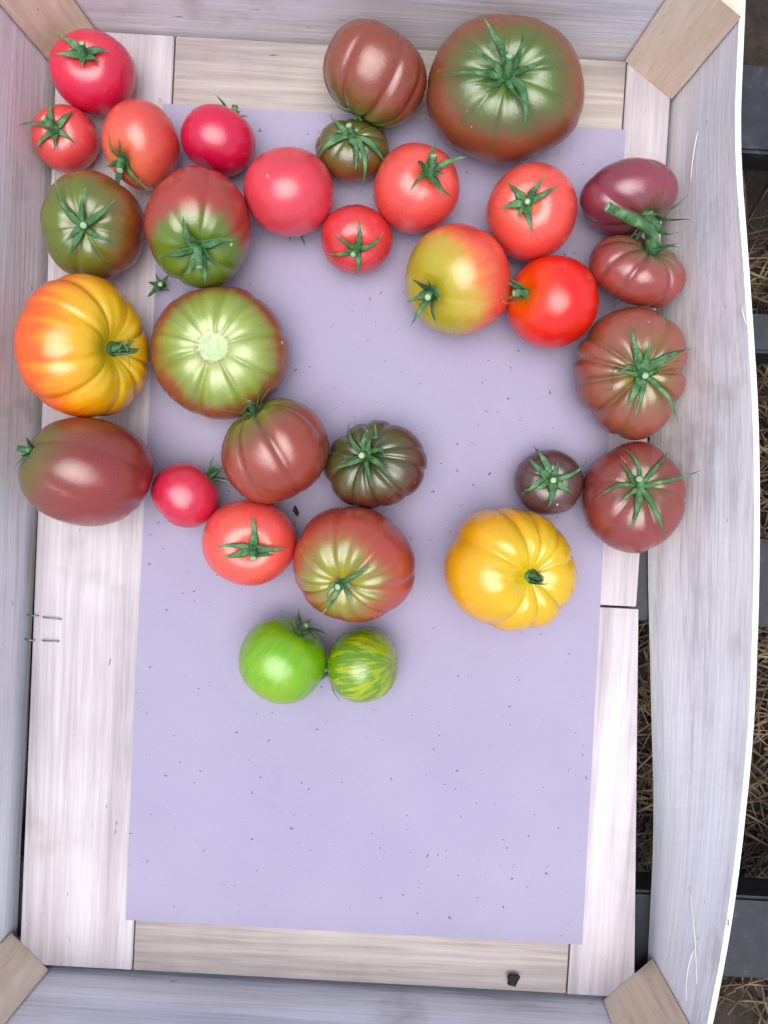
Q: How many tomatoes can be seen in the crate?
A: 31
